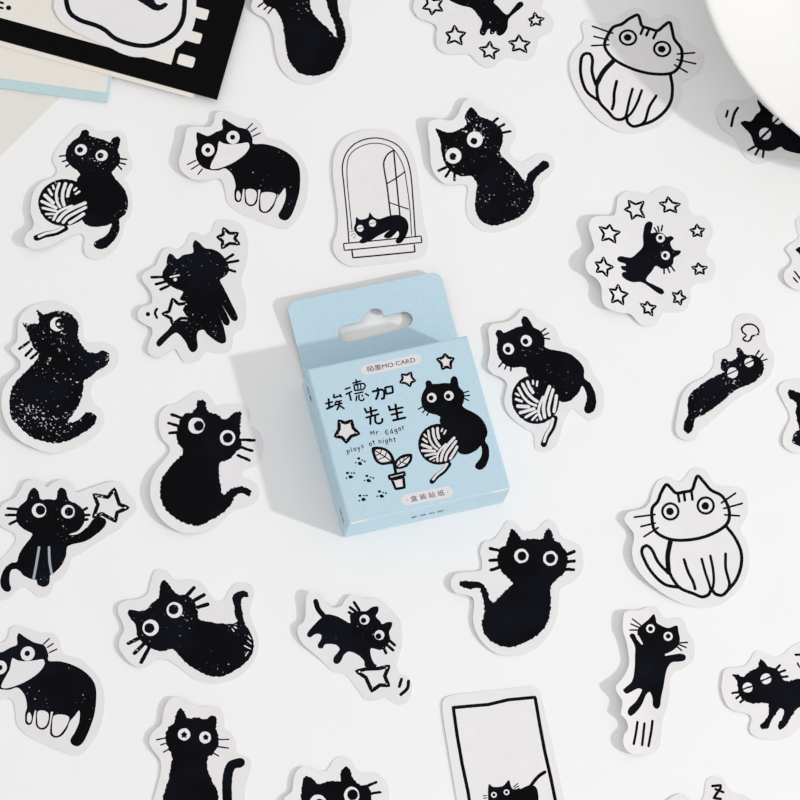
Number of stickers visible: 29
